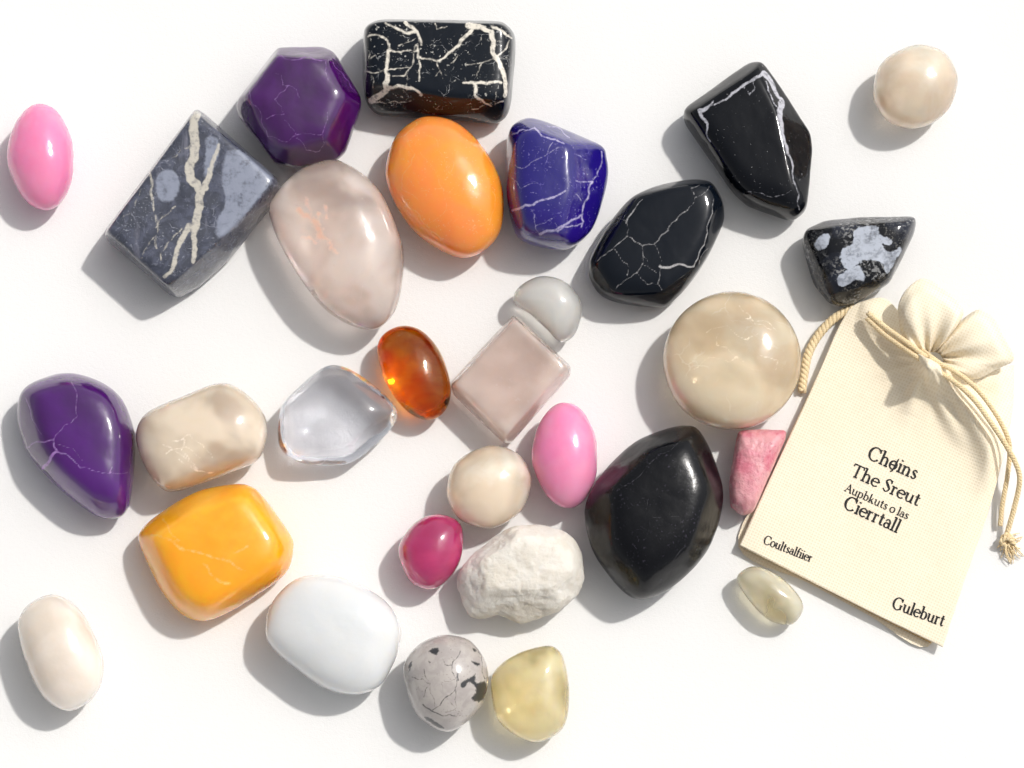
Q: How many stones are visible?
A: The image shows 30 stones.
